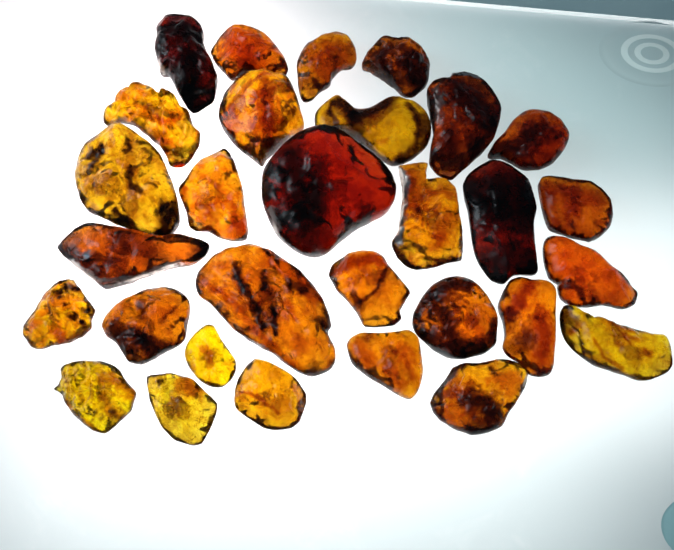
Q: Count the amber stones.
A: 30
